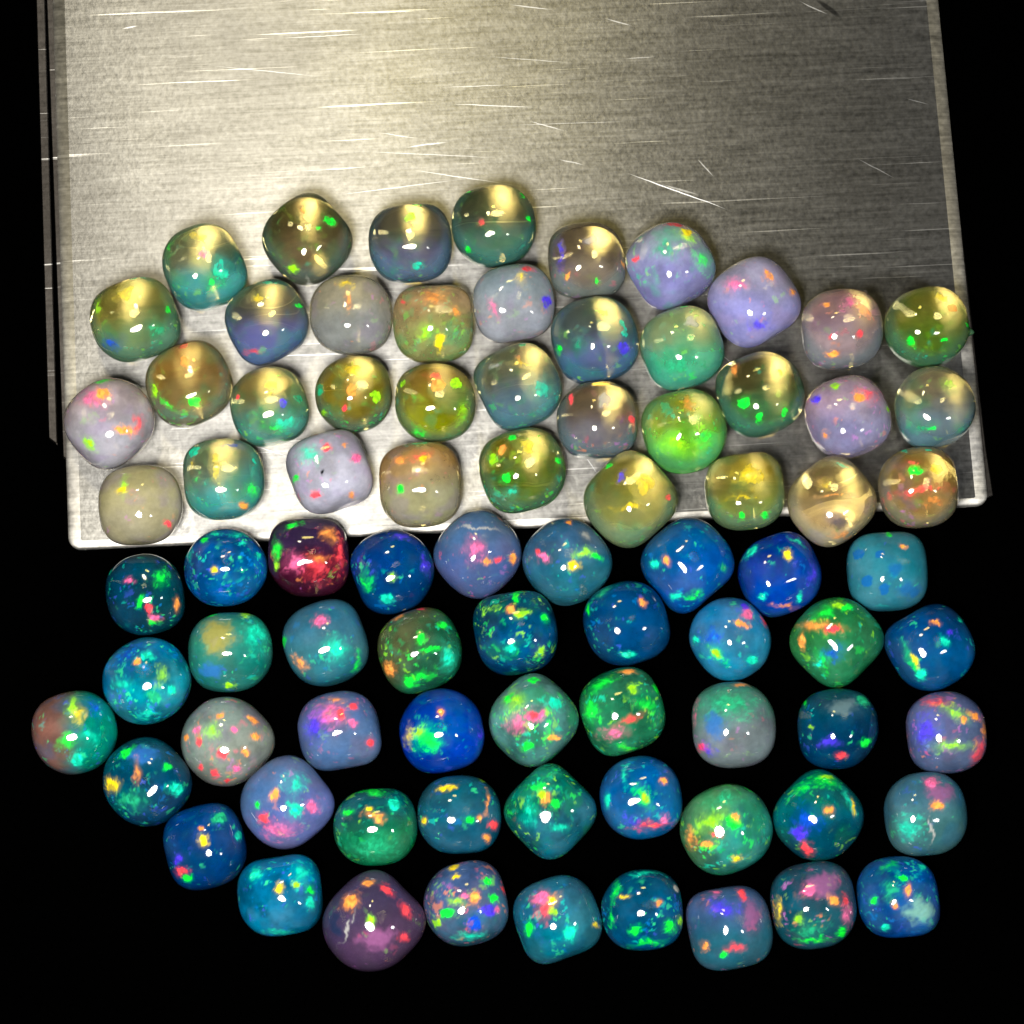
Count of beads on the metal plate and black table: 81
